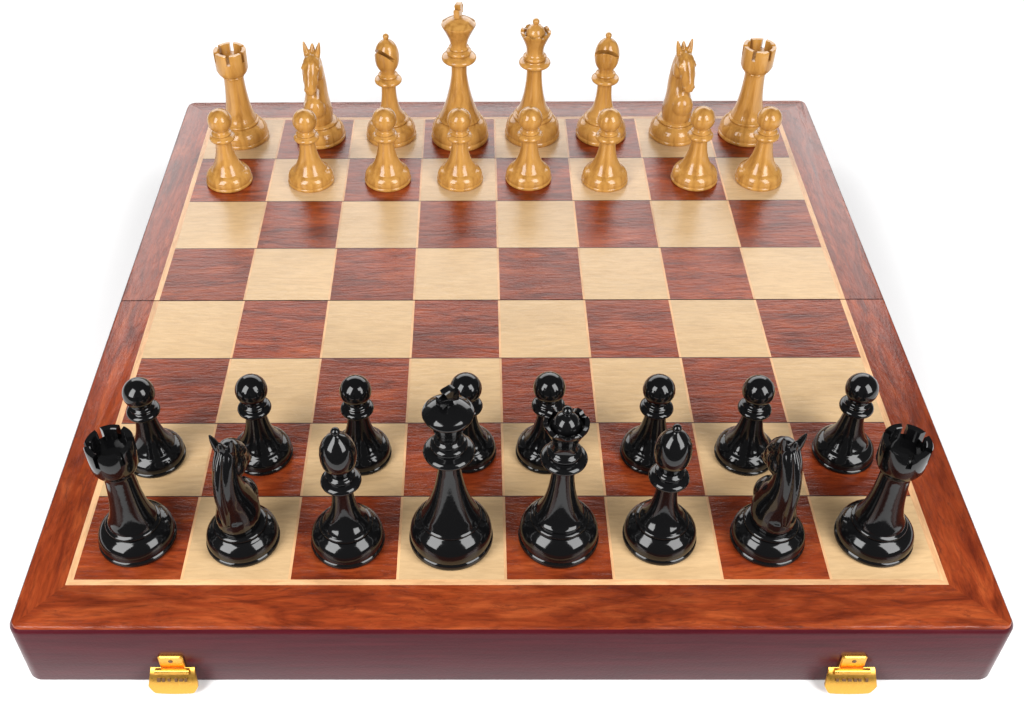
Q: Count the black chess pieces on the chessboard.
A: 16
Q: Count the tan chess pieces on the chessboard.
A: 16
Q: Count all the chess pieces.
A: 32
